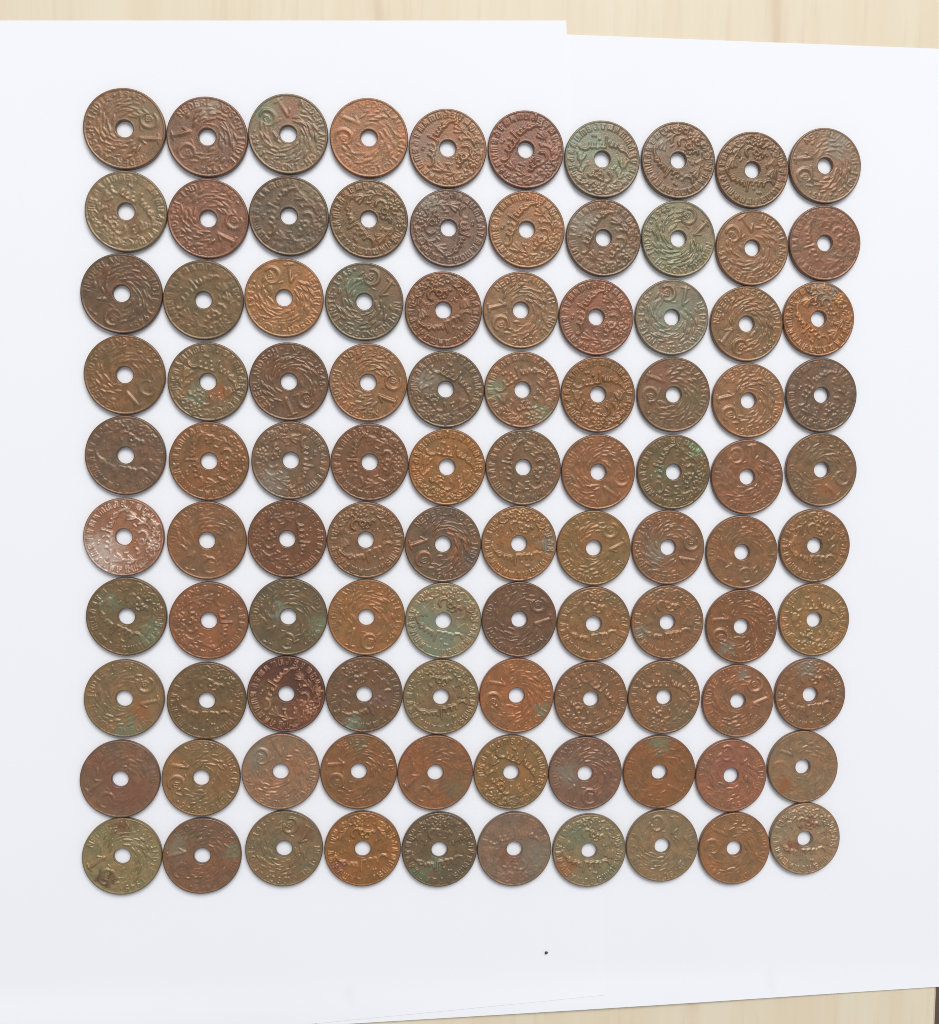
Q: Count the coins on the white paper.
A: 100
